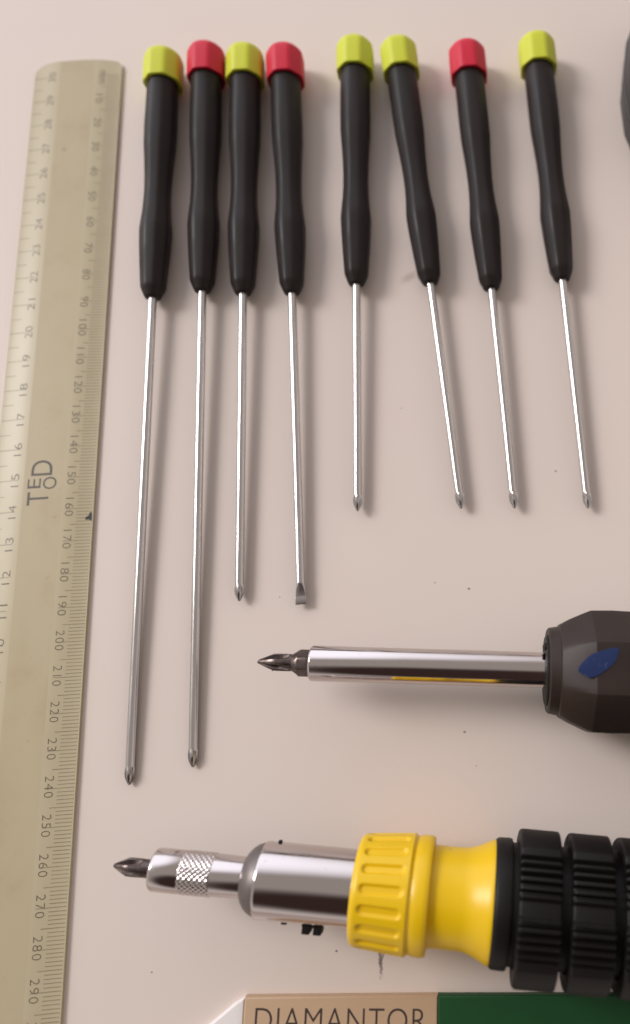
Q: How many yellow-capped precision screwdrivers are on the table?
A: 5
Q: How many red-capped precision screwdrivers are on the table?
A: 3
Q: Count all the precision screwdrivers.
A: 8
